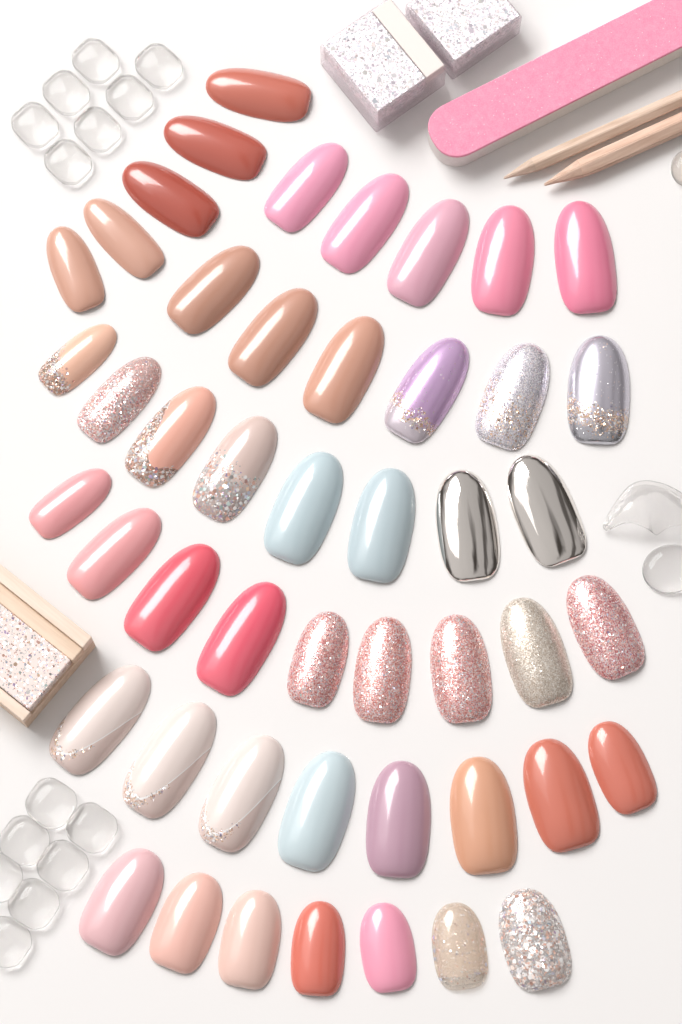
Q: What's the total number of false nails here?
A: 48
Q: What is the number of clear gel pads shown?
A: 14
